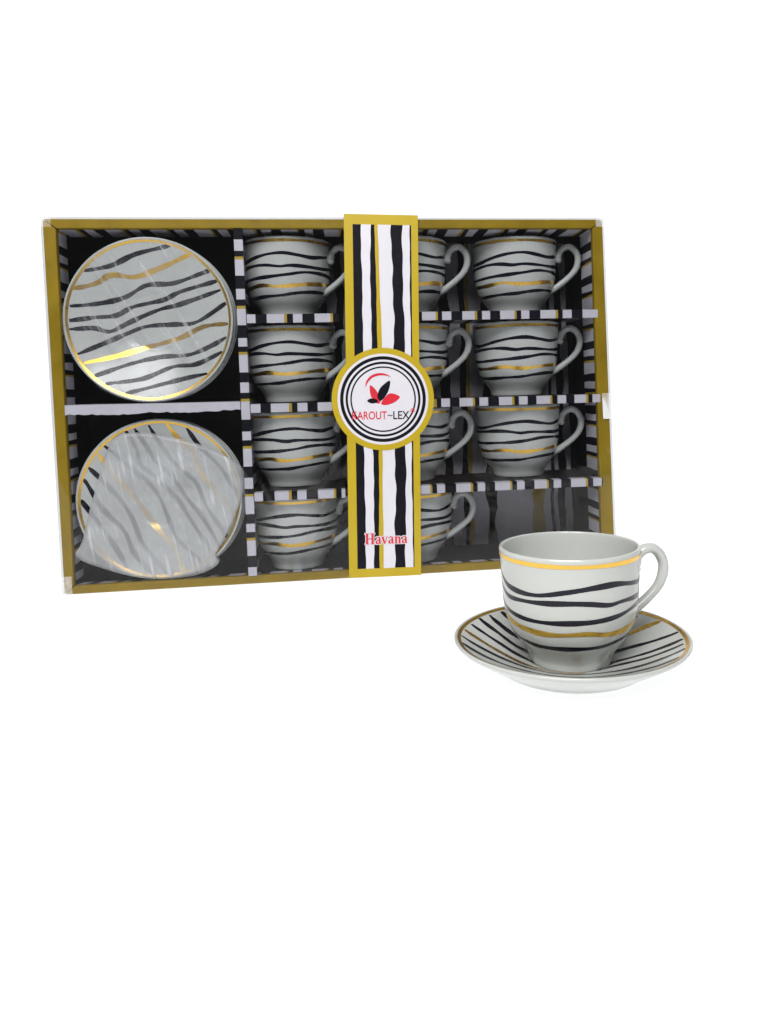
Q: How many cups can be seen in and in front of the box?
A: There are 12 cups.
